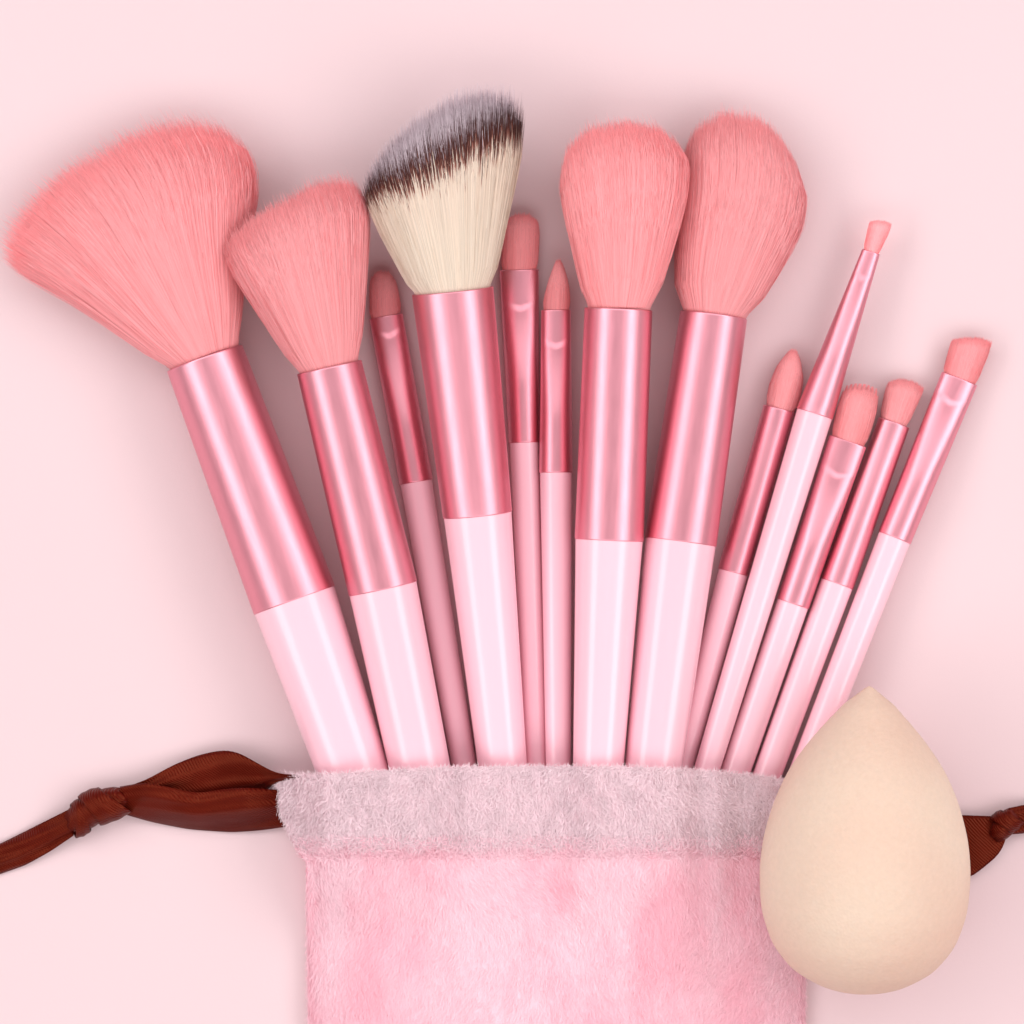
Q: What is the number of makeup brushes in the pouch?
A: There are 13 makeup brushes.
